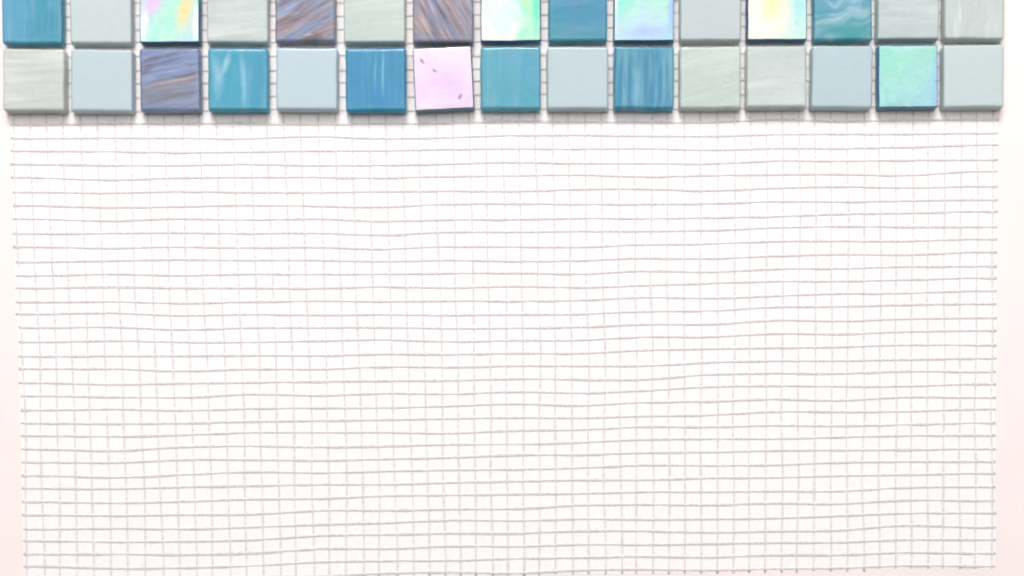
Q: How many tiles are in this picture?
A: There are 30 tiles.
